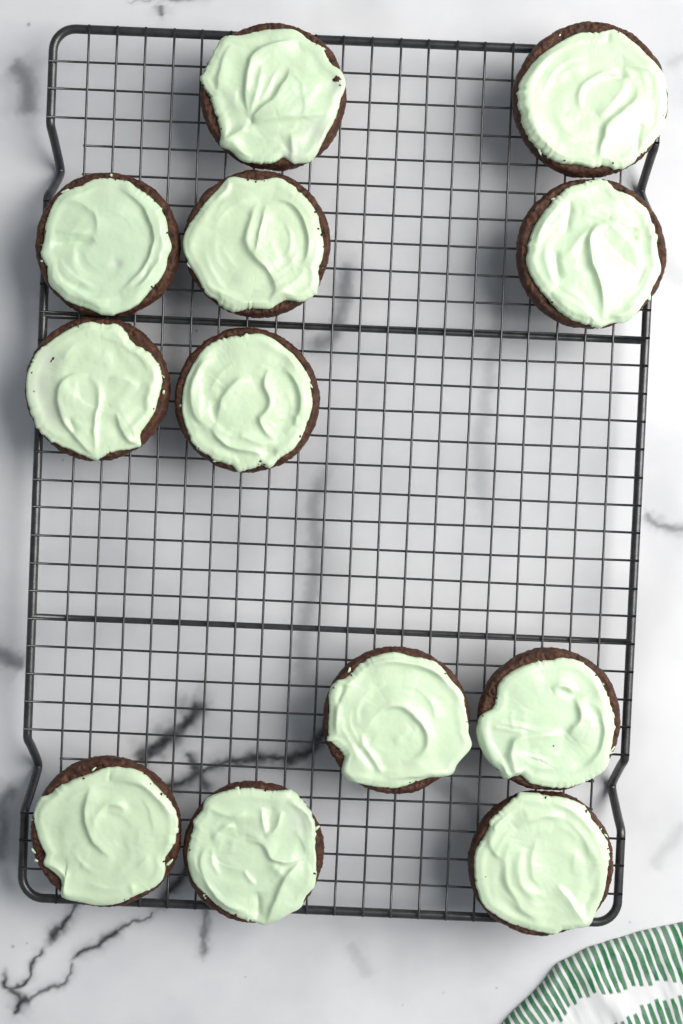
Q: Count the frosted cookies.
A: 12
